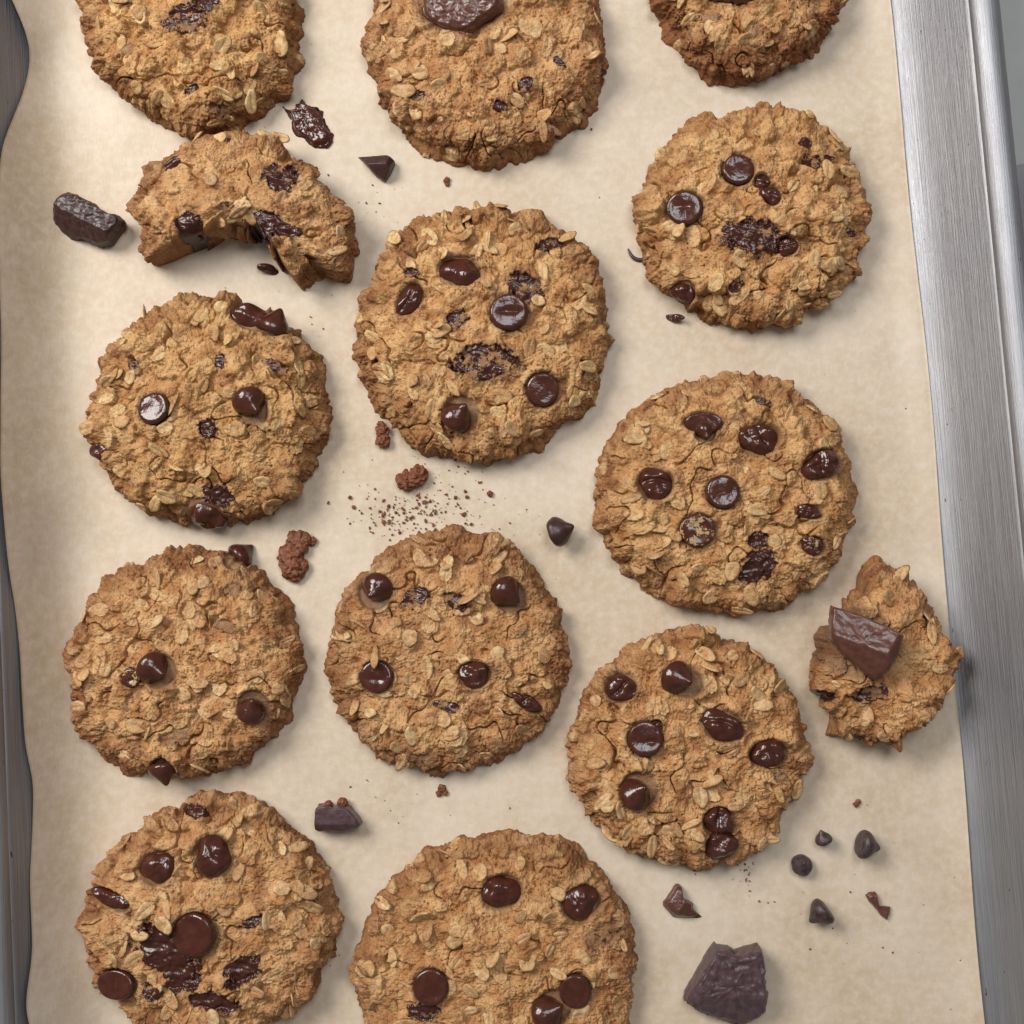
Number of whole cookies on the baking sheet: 12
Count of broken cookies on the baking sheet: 2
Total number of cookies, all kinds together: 14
